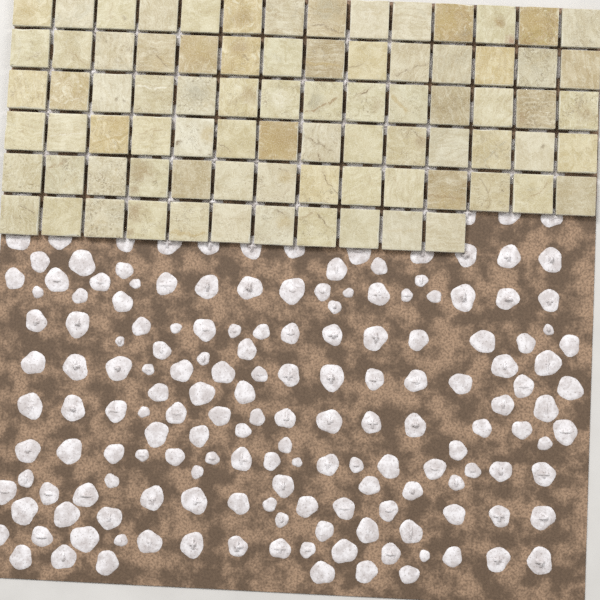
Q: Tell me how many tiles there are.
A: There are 81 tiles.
